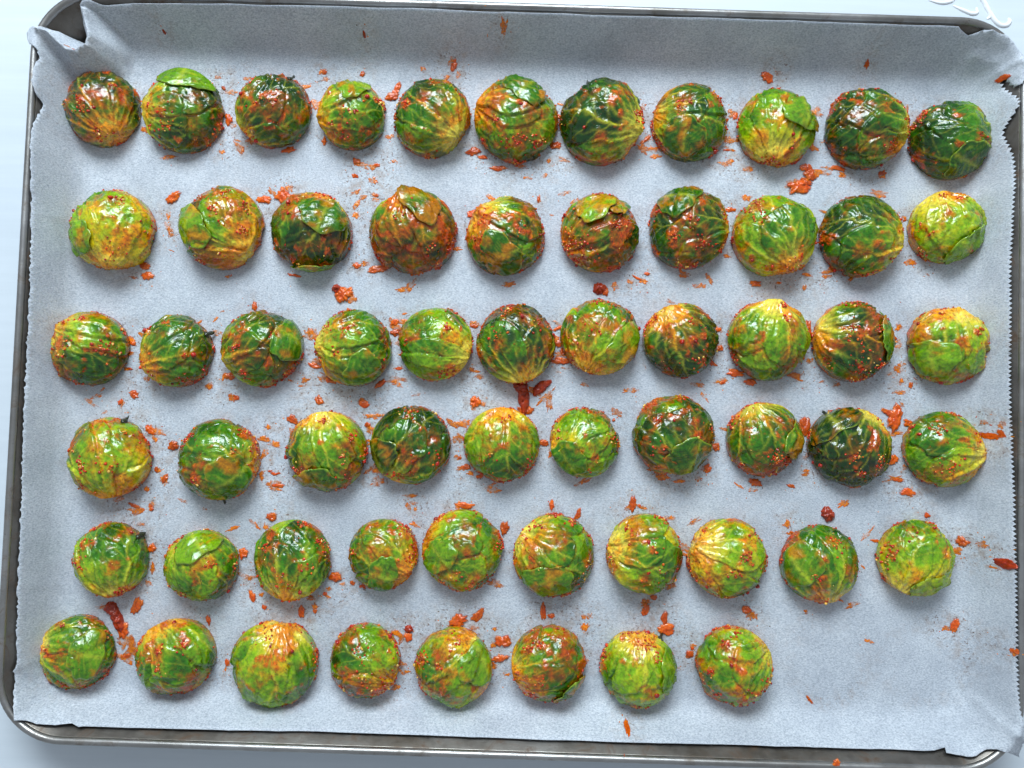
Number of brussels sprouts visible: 60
